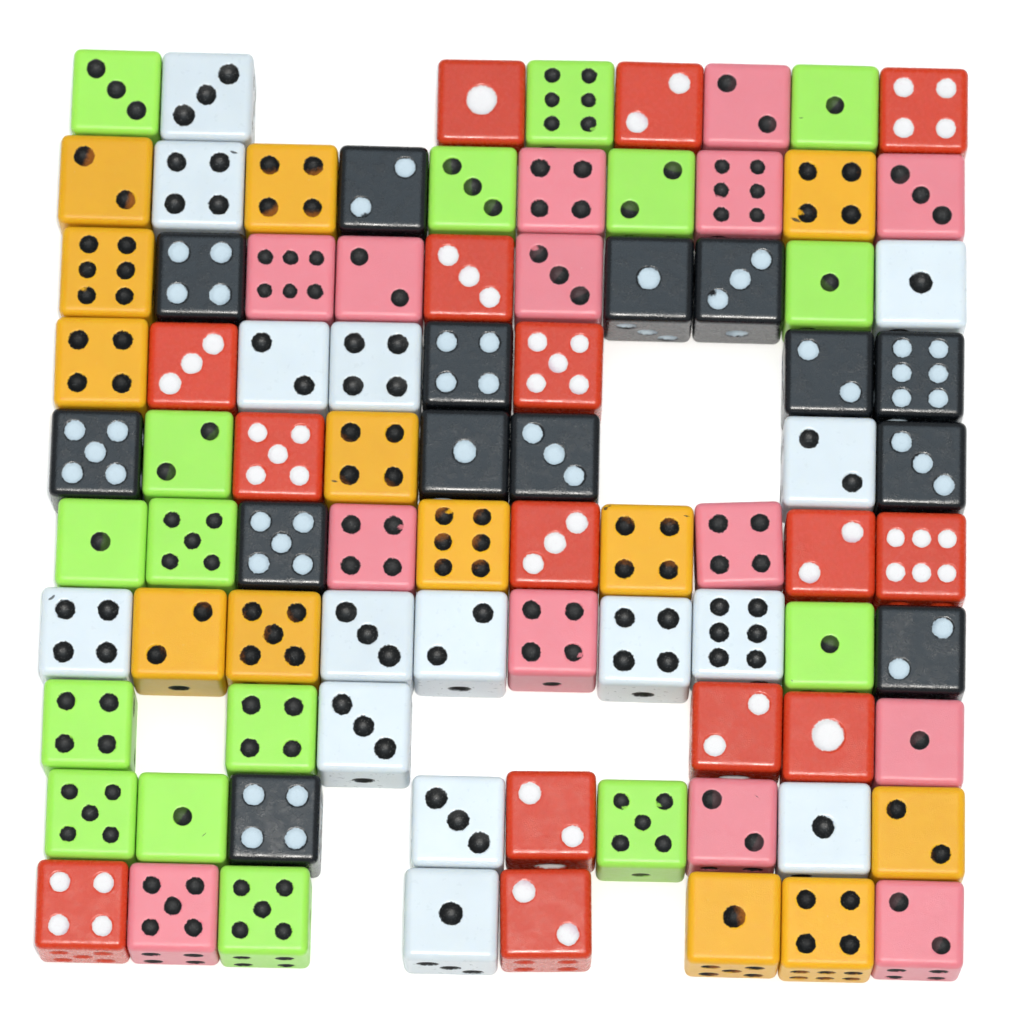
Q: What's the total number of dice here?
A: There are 87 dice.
